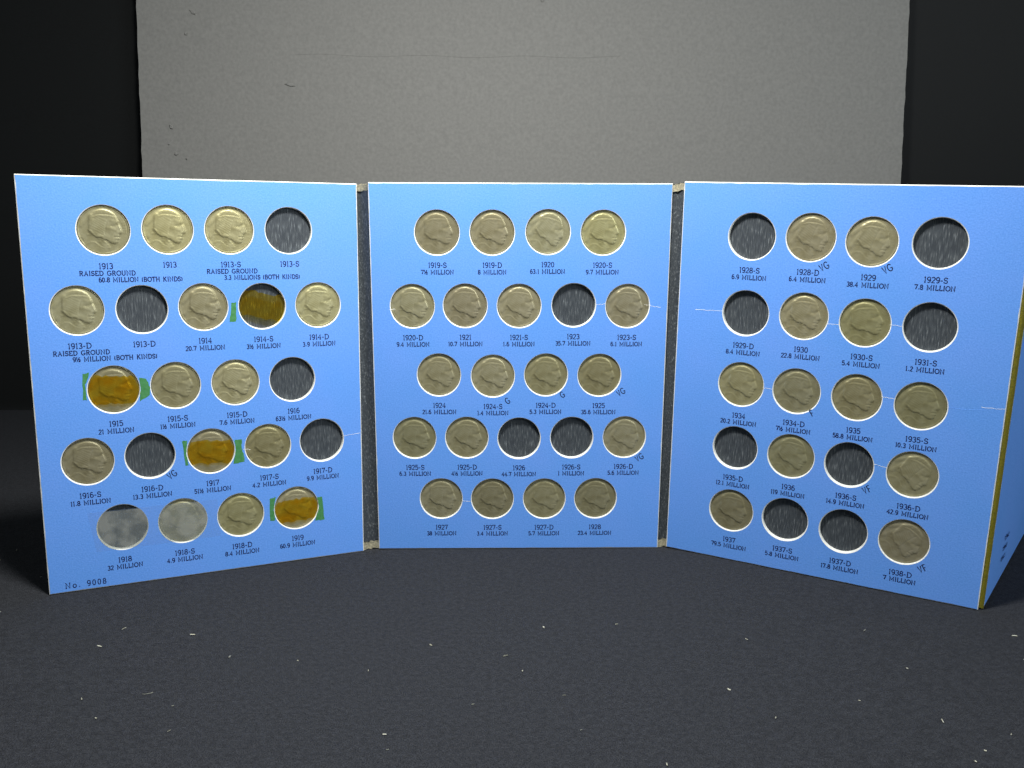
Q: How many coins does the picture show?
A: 46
